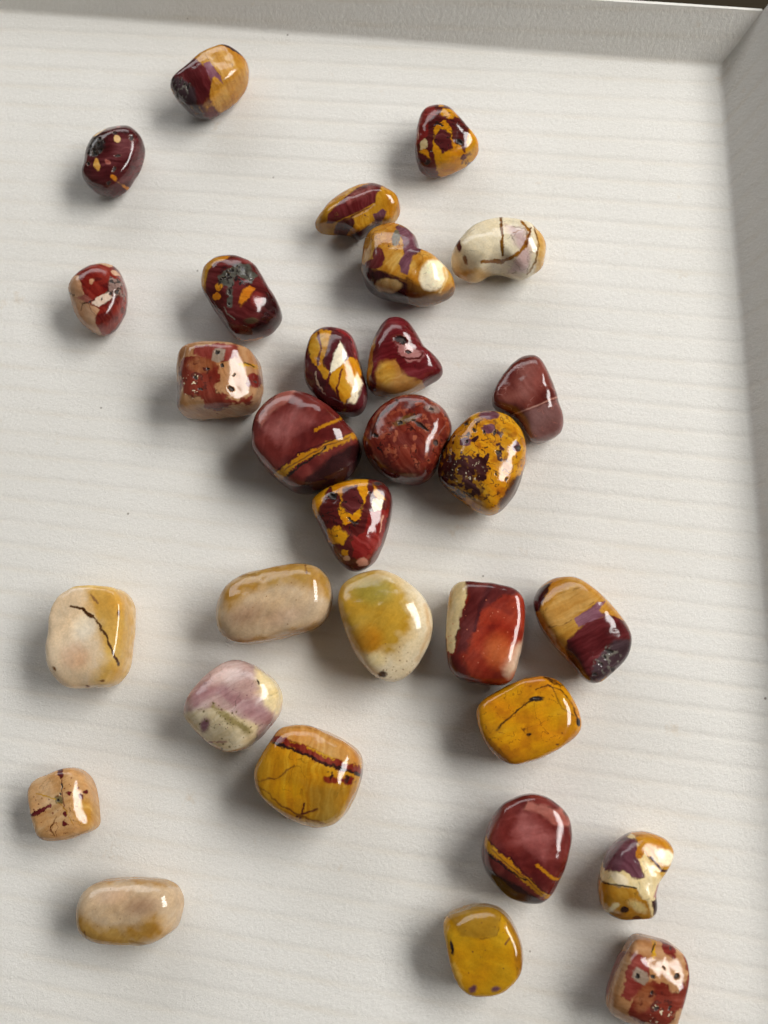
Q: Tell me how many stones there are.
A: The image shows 30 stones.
